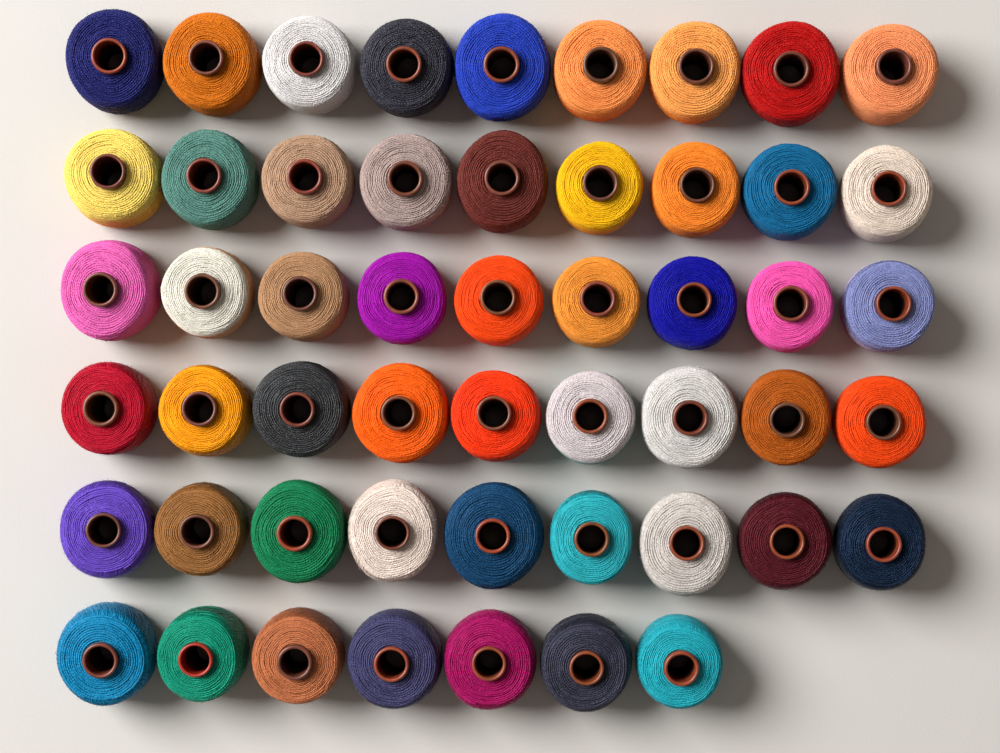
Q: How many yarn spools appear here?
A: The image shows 52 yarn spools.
